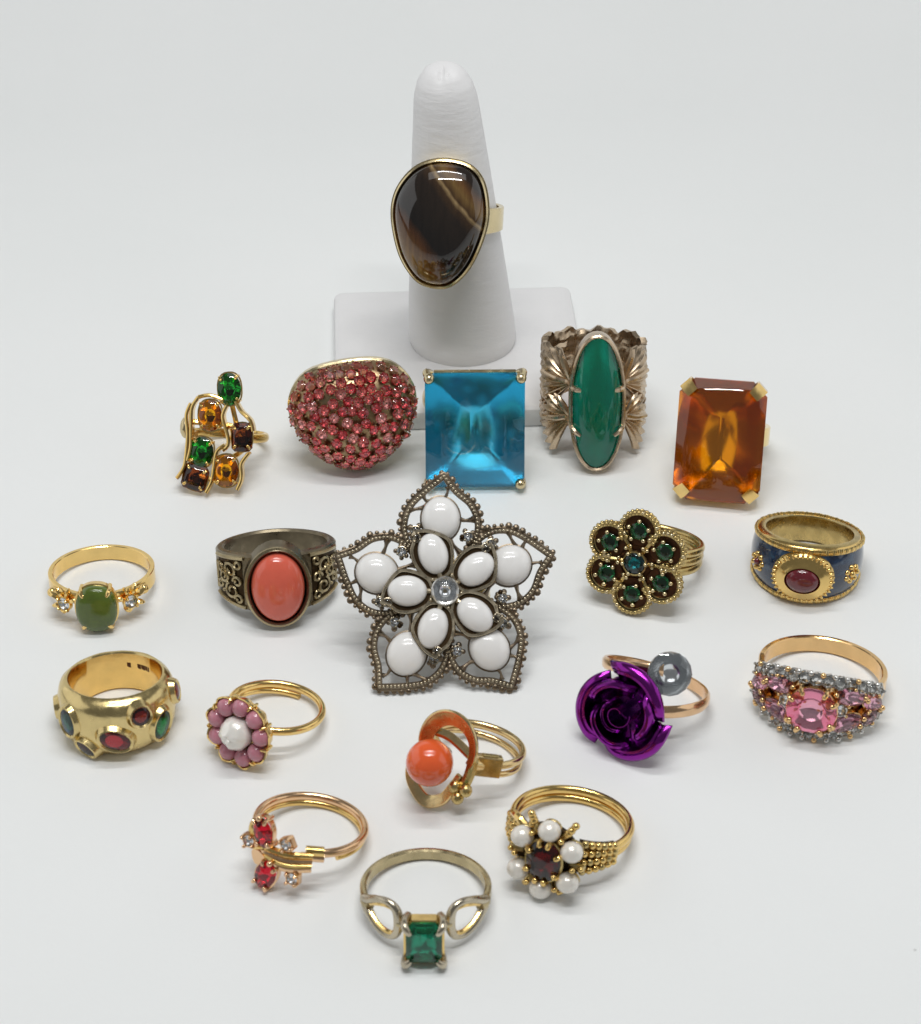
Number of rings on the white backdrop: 19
